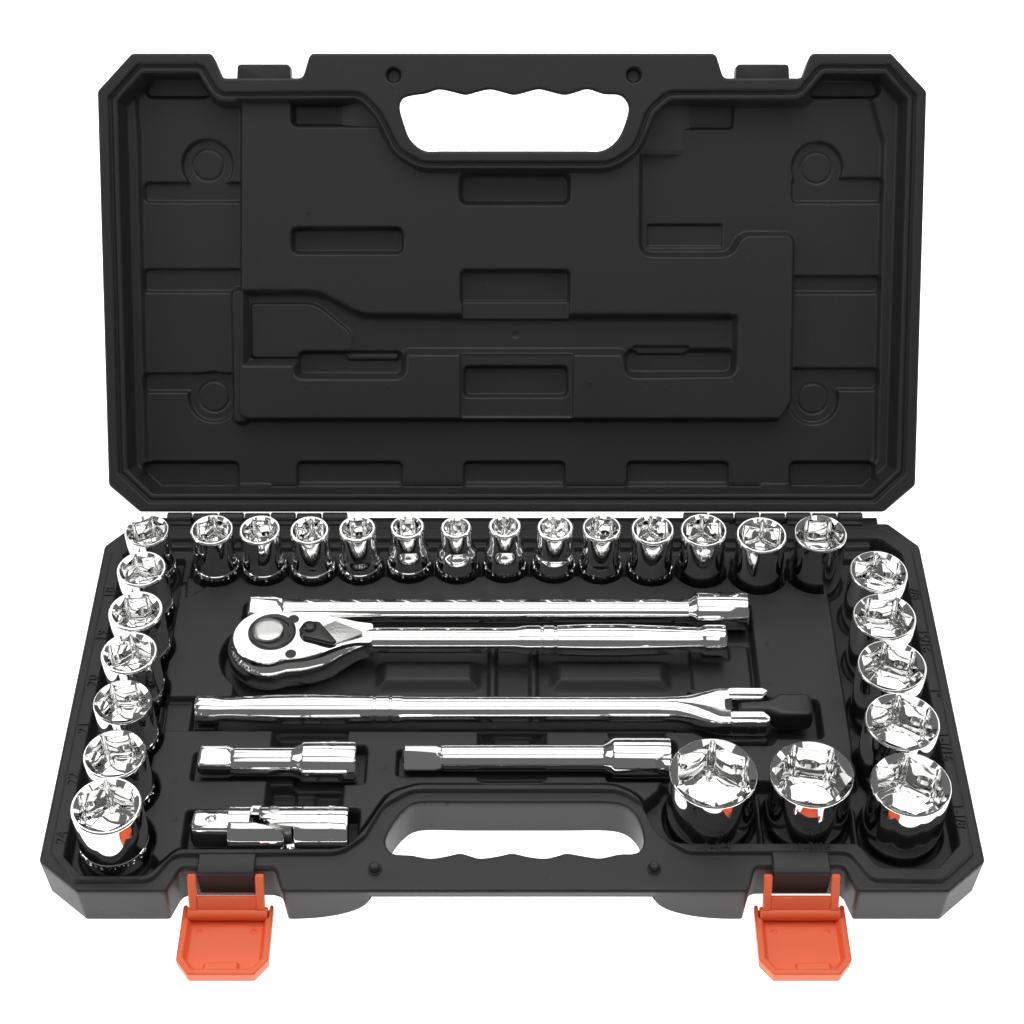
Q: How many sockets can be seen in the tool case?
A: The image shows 27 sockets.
